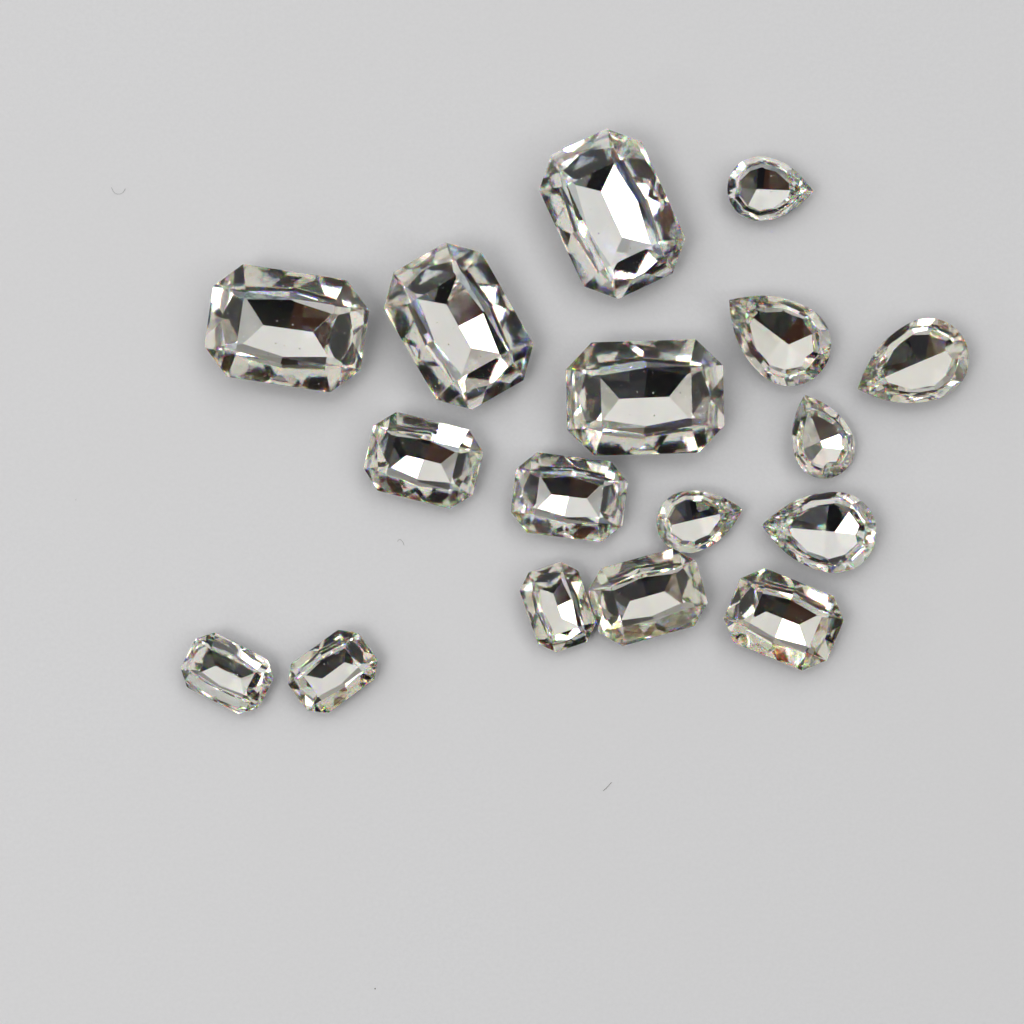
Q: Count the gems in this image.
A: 17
